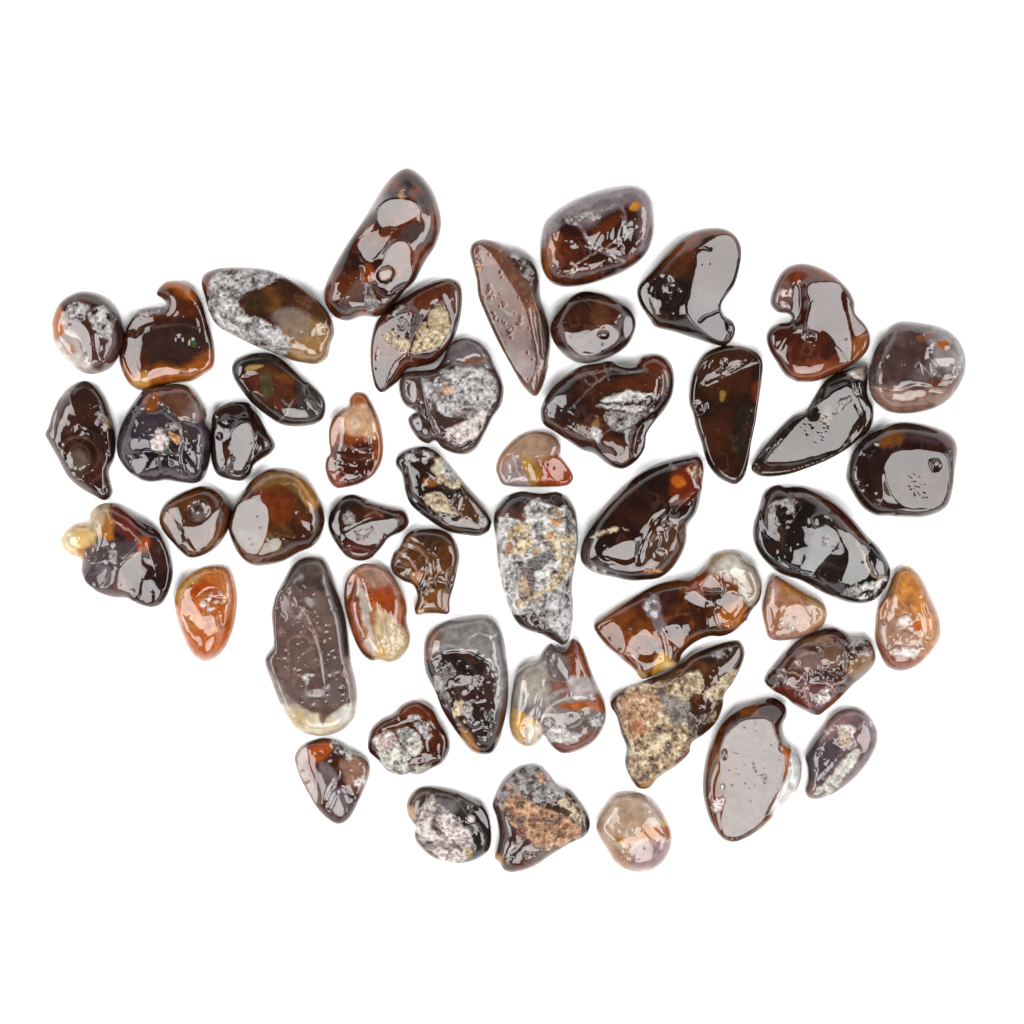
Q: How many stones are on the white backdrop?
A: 48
